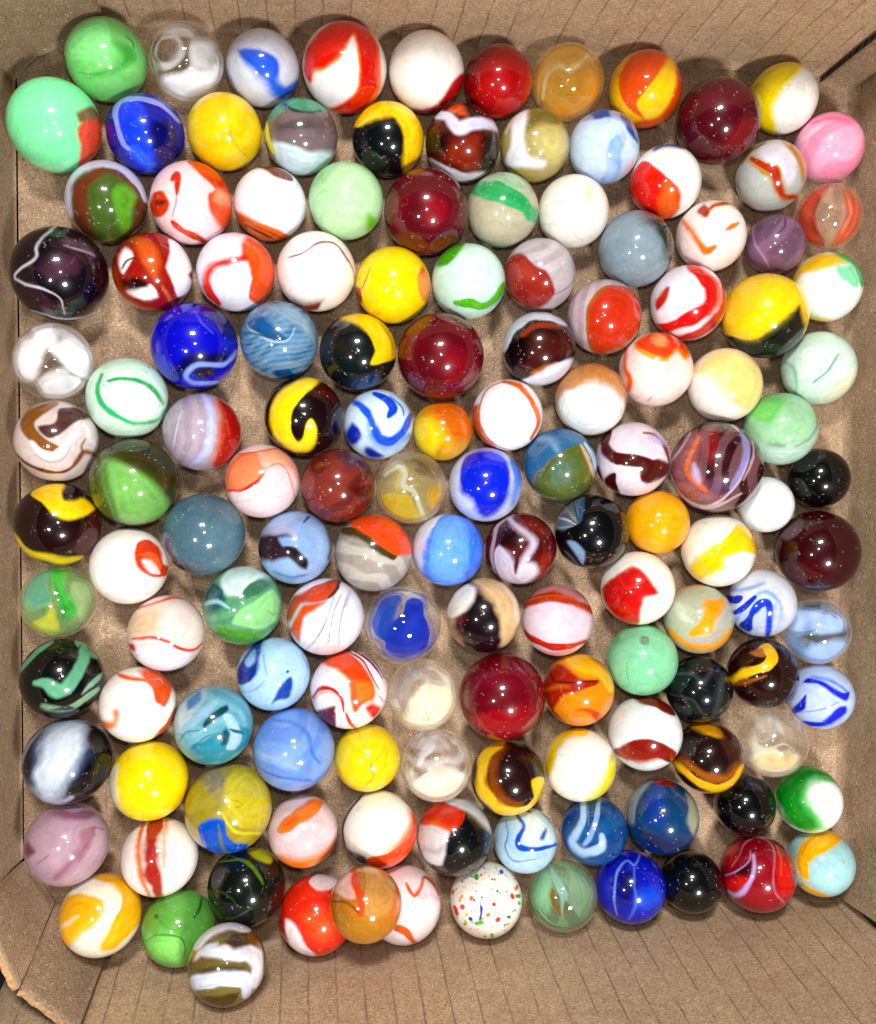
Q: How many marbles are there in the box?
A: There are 139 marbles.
